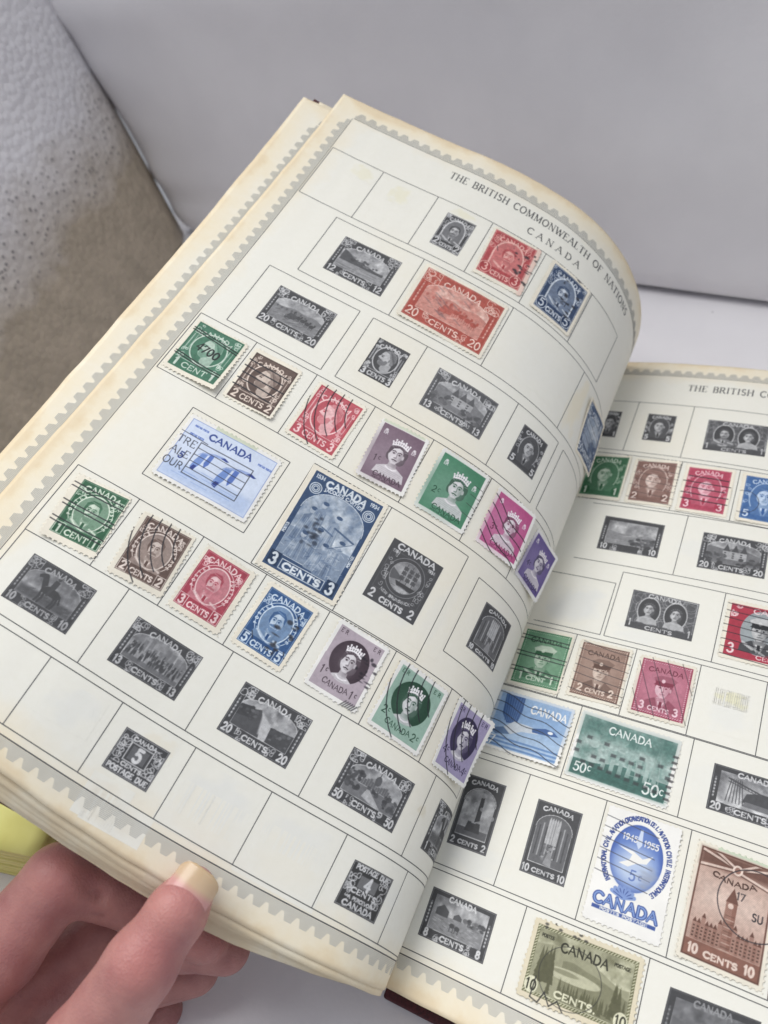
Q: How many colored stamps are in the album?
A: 33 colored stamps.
